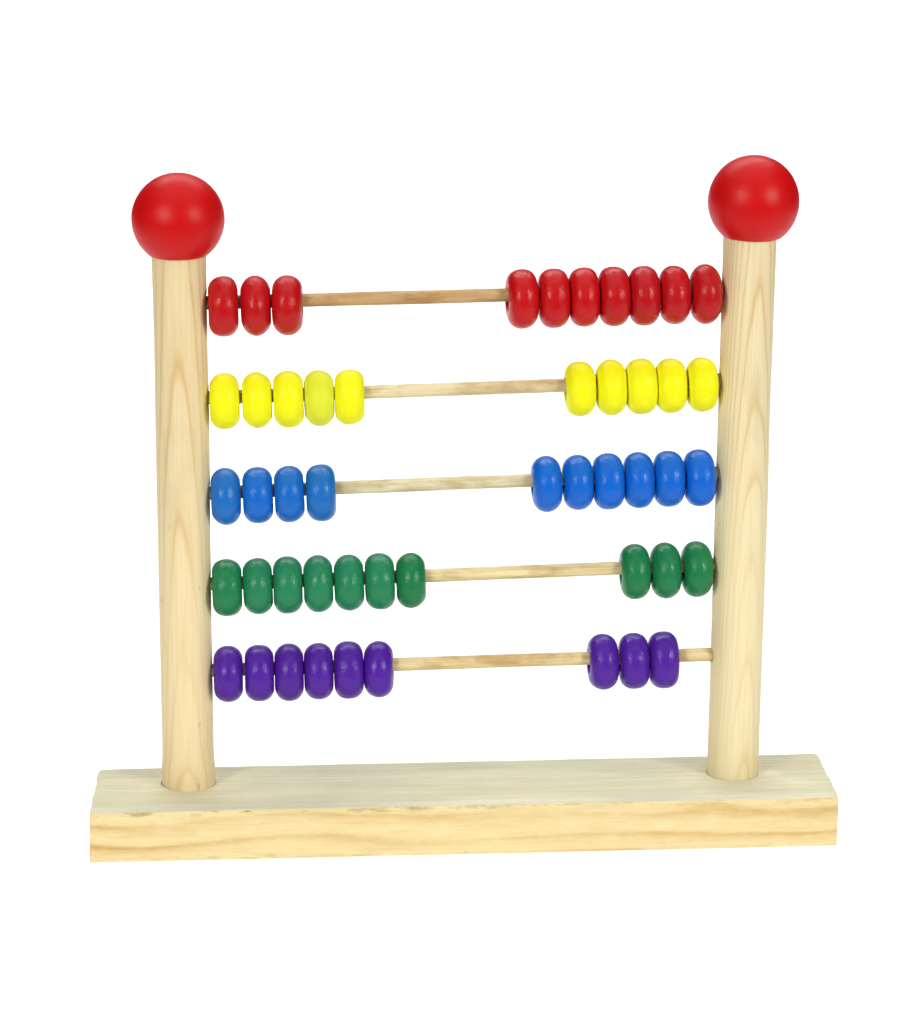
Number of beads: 49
